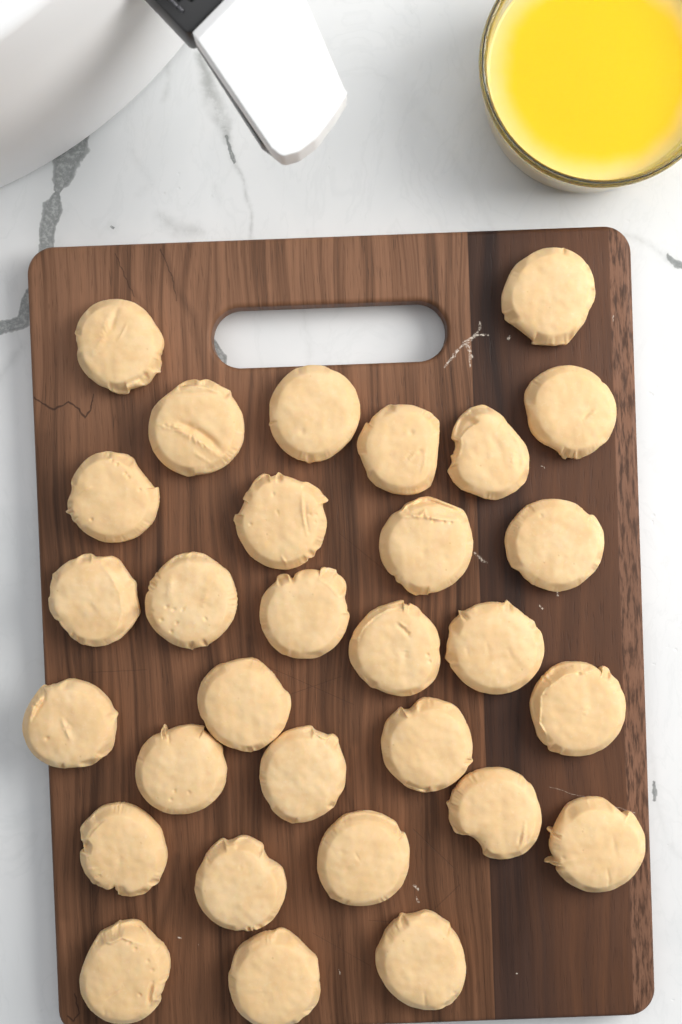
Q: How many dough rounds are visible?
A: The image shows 30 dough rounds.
